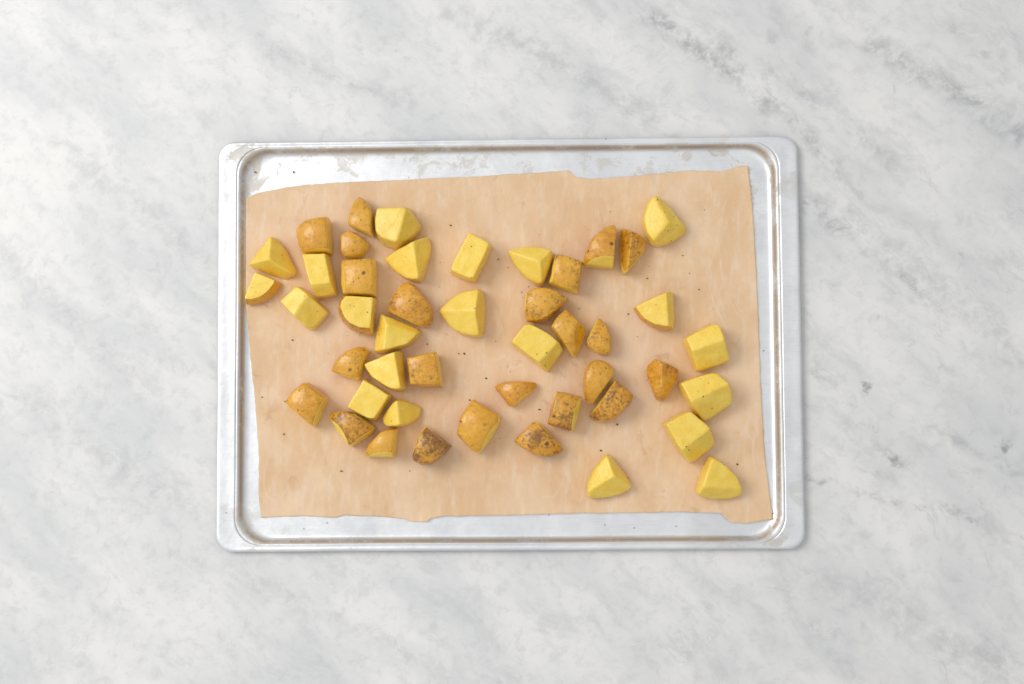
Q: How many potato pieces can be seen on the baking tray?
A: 46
